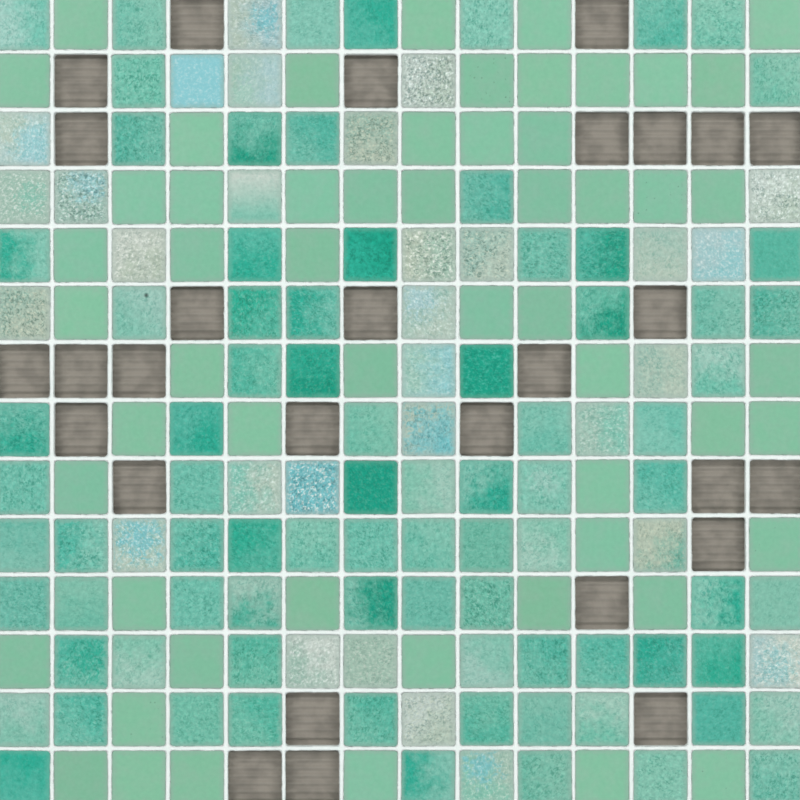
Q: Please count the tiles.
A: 168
